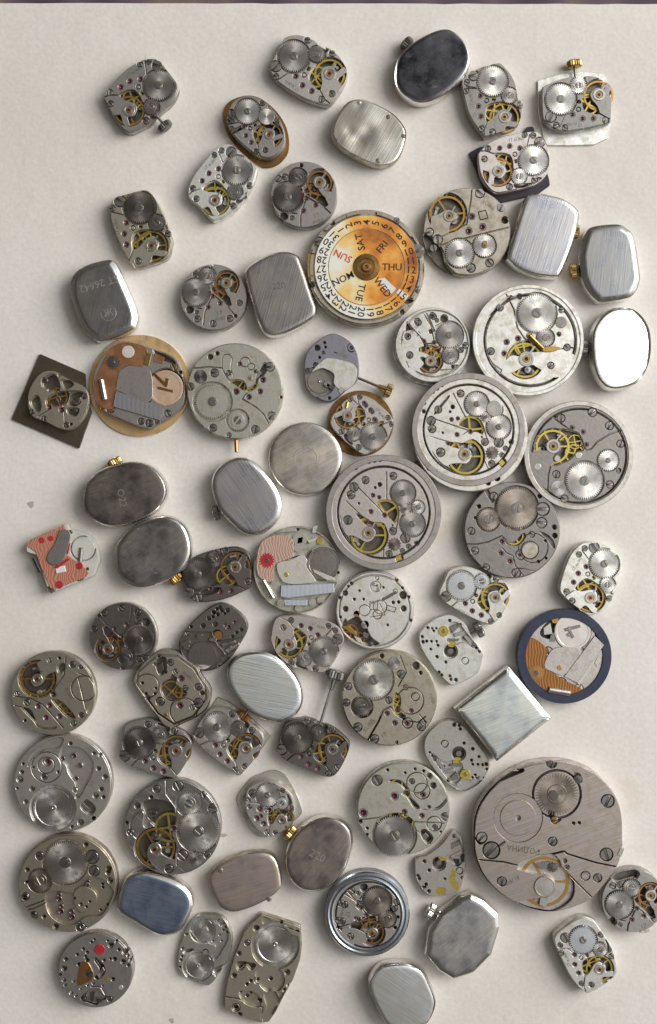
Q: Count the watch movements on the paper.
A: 54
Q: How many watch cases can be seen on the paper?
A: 18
